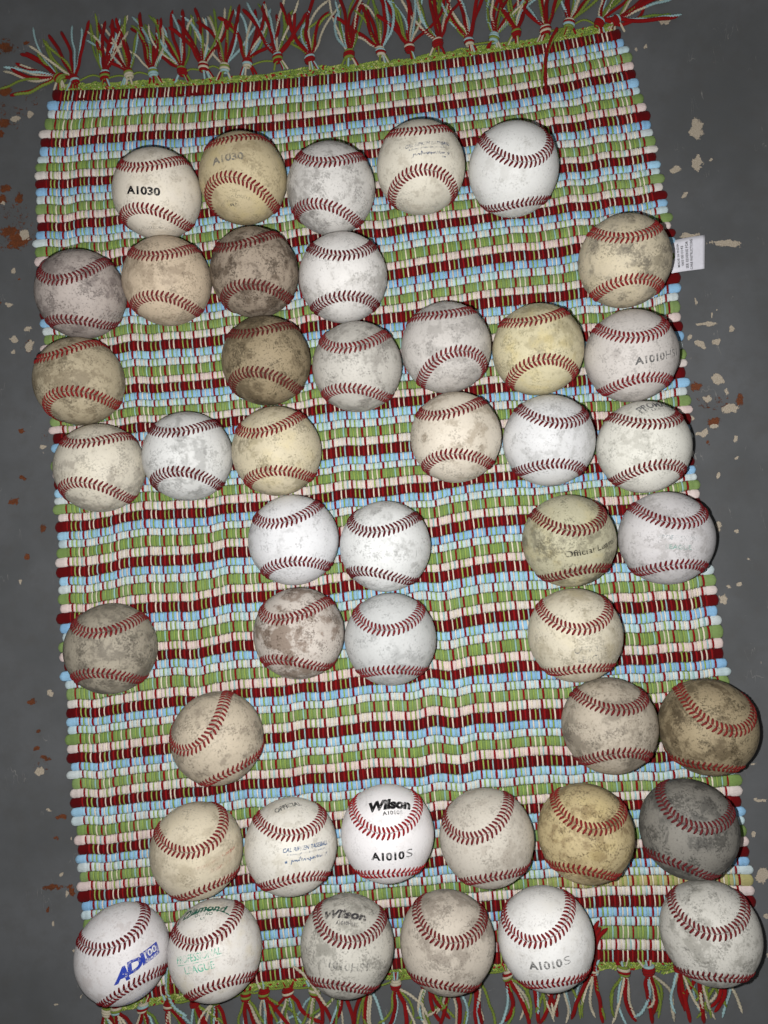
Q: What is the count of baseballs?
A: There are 45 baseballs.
